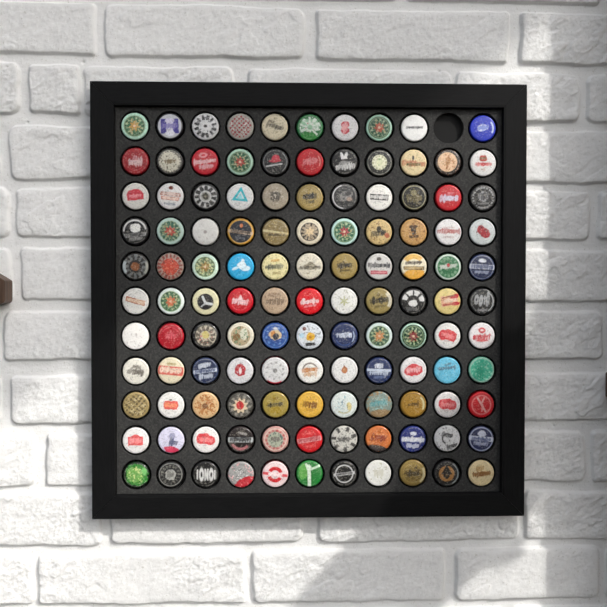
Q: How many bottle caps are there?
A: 120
